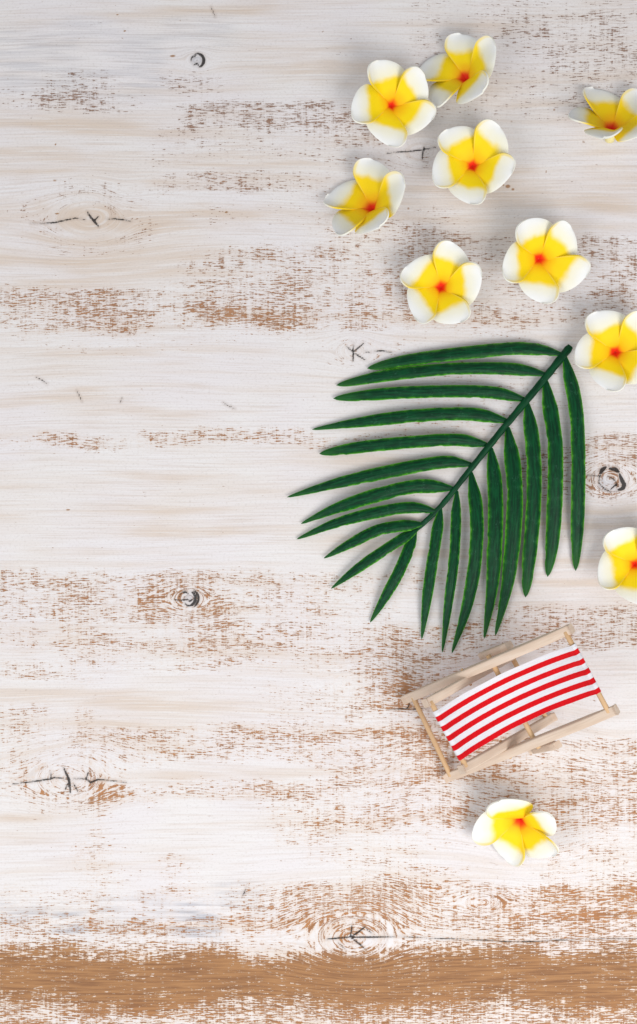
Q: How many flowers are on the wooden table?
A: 10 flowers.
